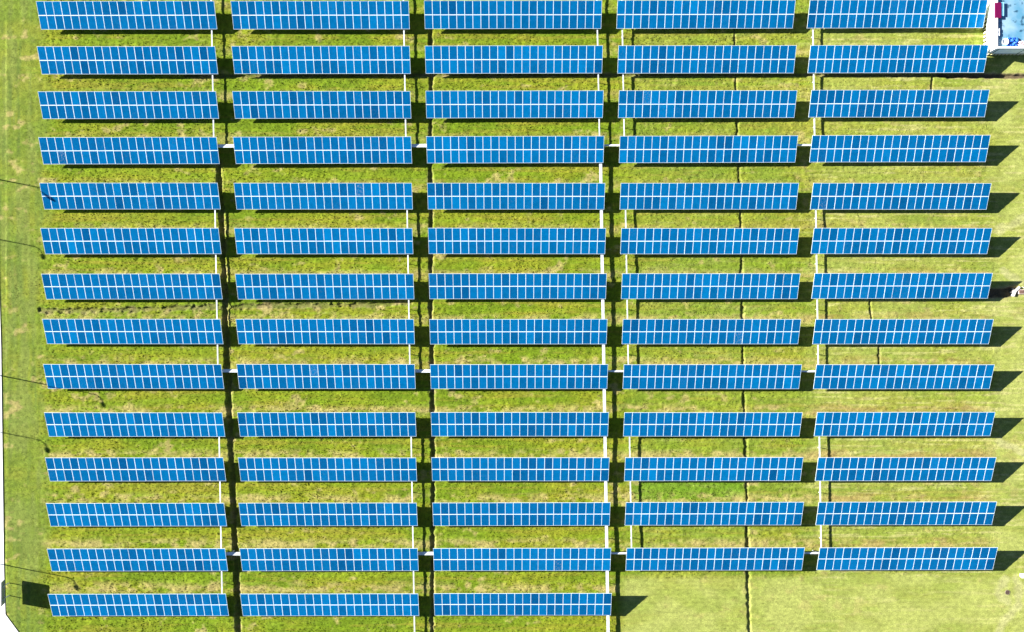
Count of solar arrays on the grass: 68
